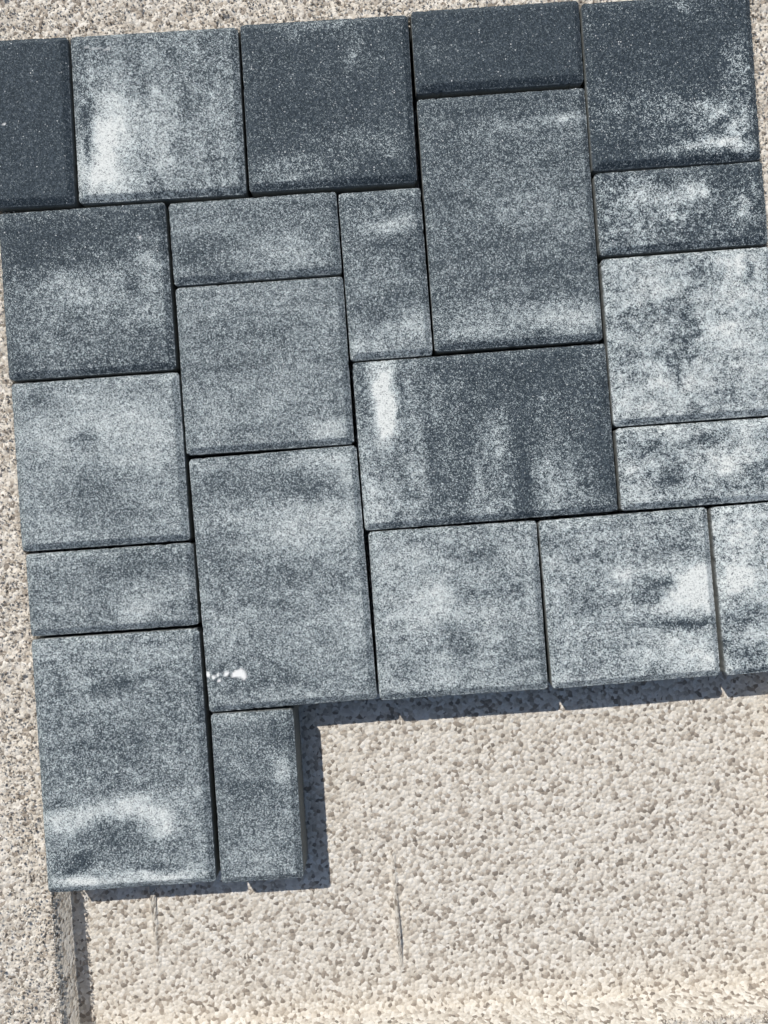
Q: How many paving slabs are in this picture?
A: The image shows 22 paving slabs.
